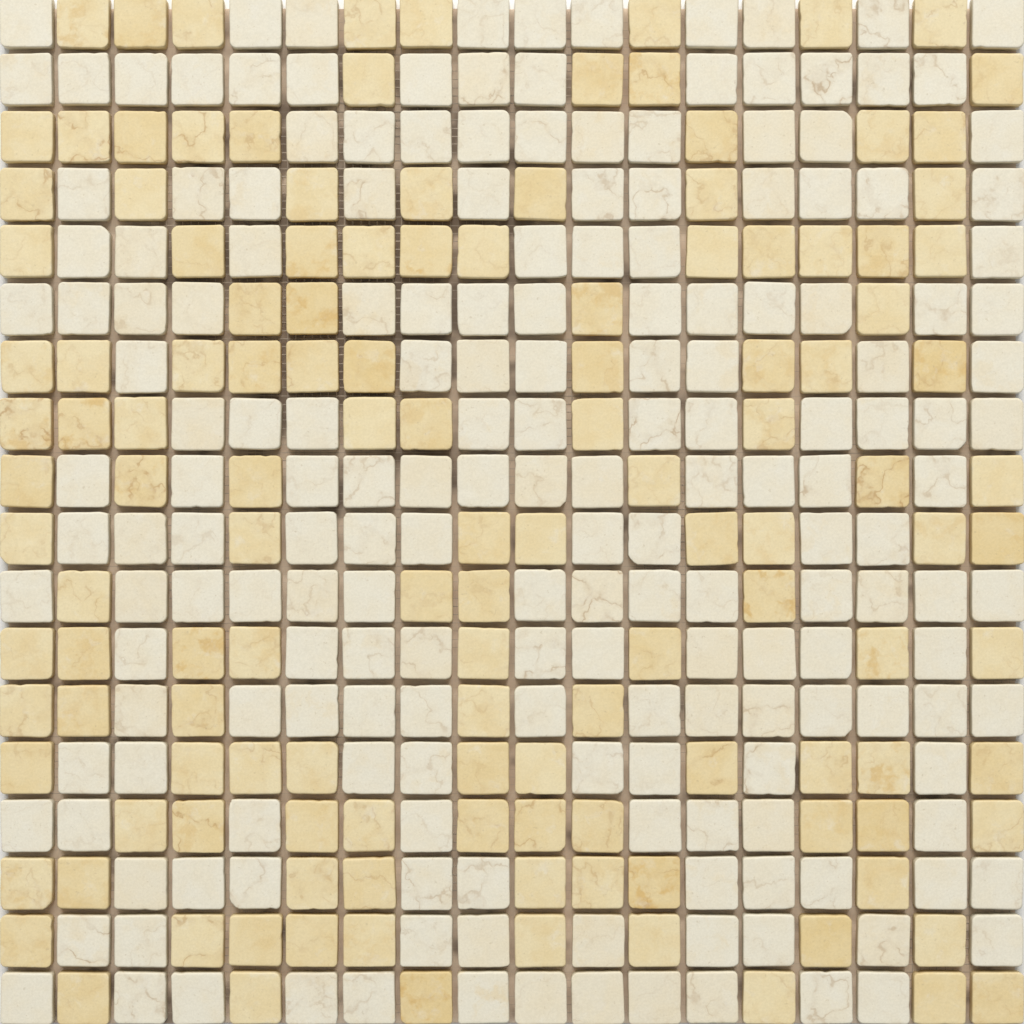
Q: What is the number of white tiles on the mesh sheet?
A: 191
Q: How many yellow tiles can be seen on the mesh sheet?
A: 133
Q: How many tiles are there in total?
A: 324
